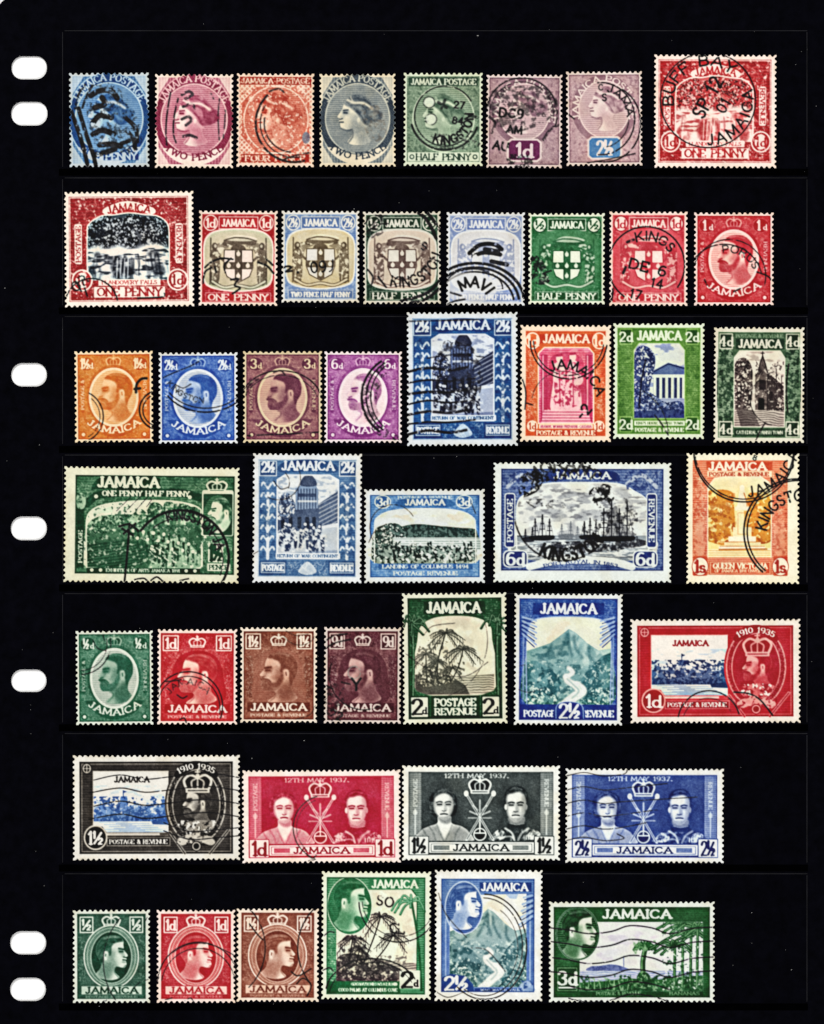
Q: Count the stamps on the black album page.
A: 46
